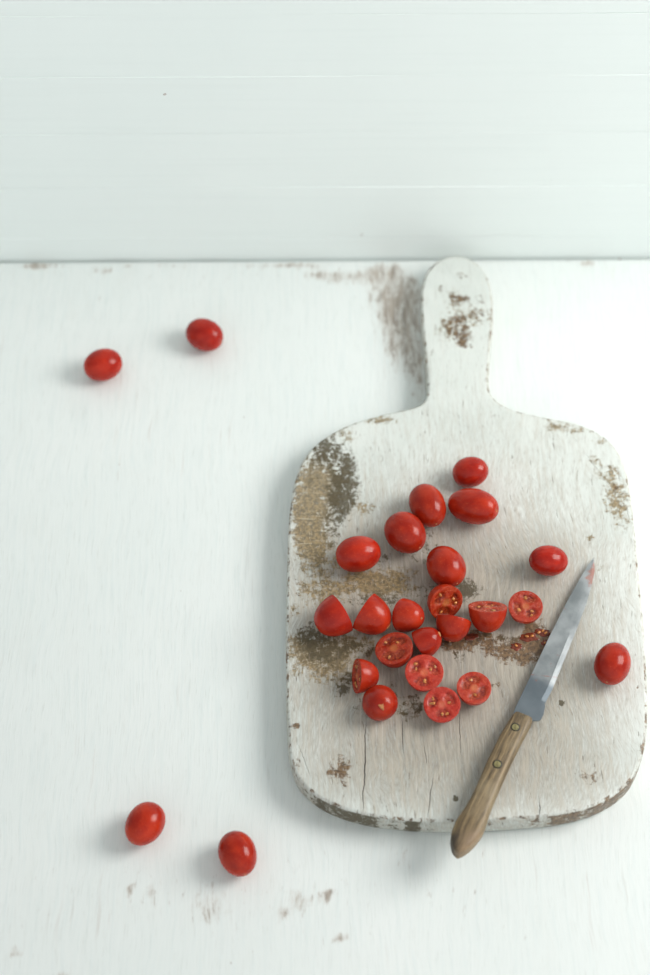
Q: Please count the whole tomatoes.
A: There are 12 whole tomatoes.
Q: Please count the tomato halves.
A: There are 14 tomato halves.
